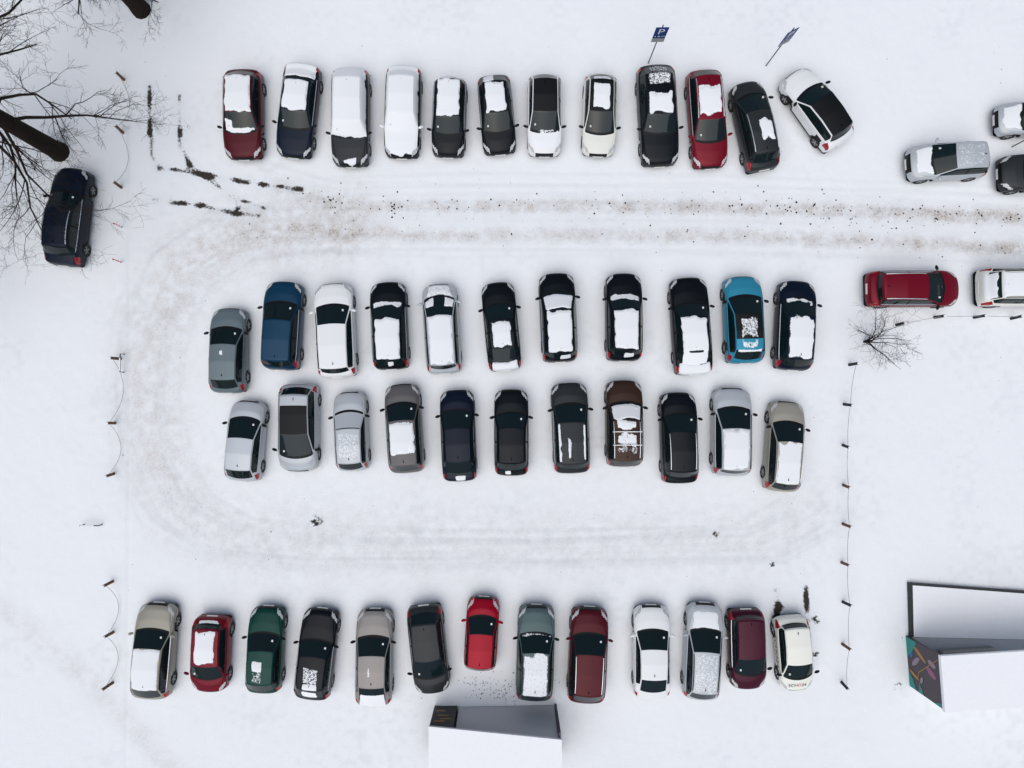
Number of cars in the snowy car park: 53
